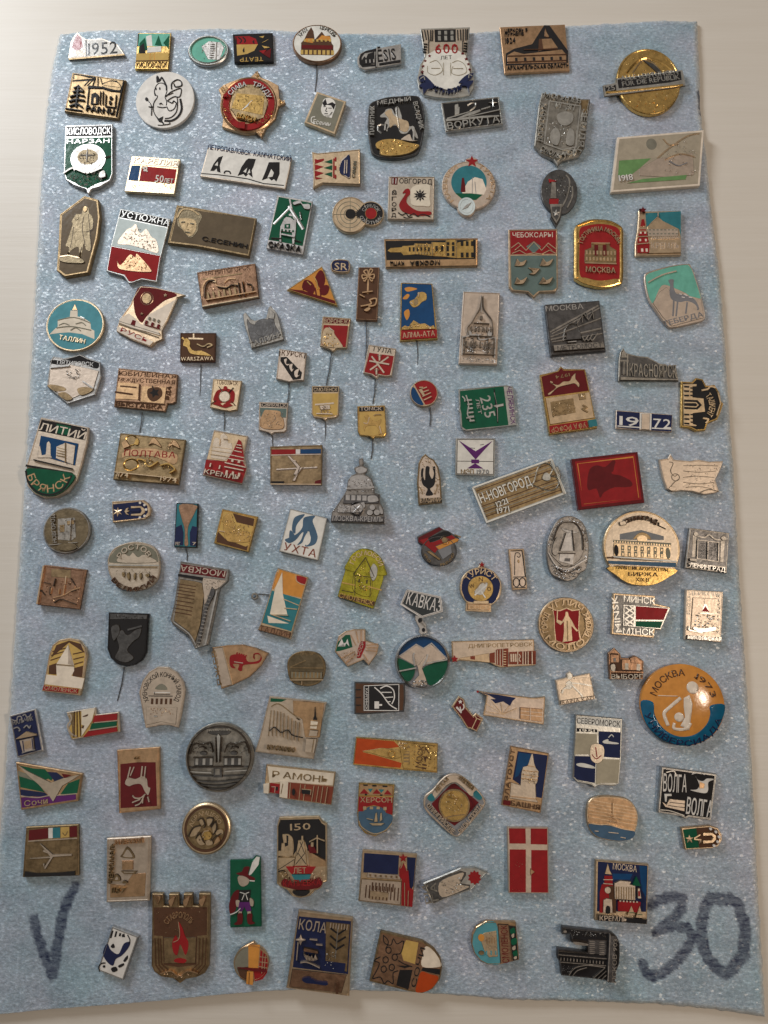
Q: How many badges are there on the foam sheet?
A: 134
